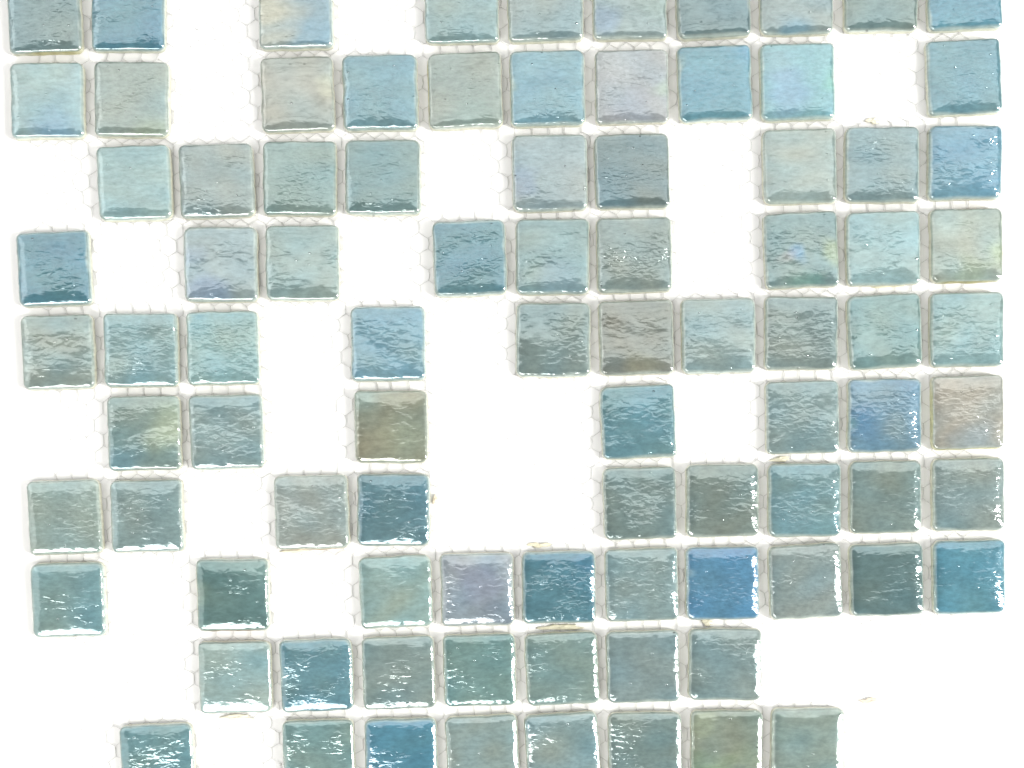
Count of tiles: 89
